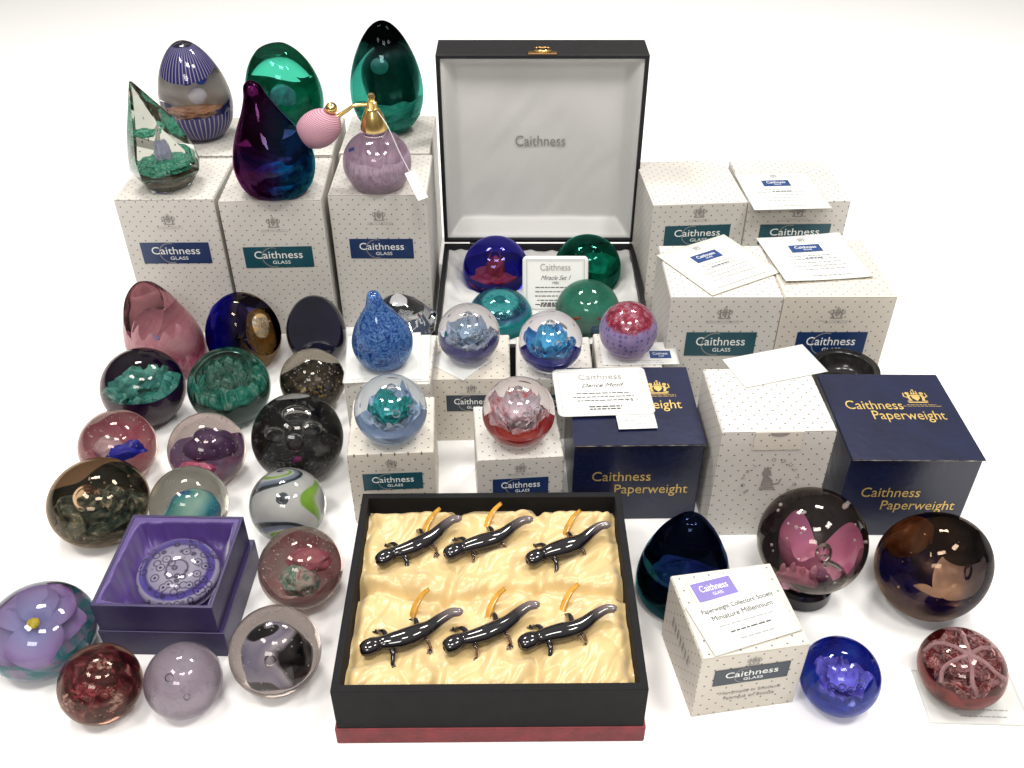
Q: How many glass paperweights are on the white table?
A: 39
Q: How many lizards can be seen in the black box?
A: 6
